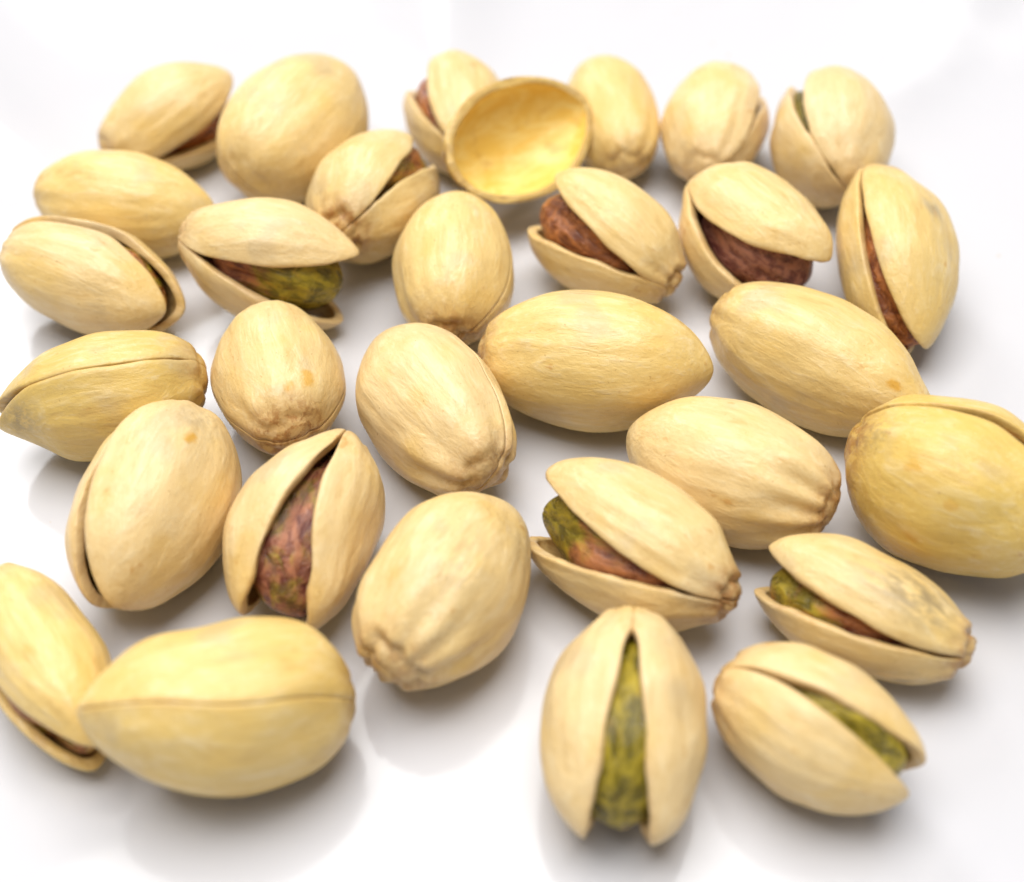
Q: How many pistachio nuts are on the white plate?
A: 30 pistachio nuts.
